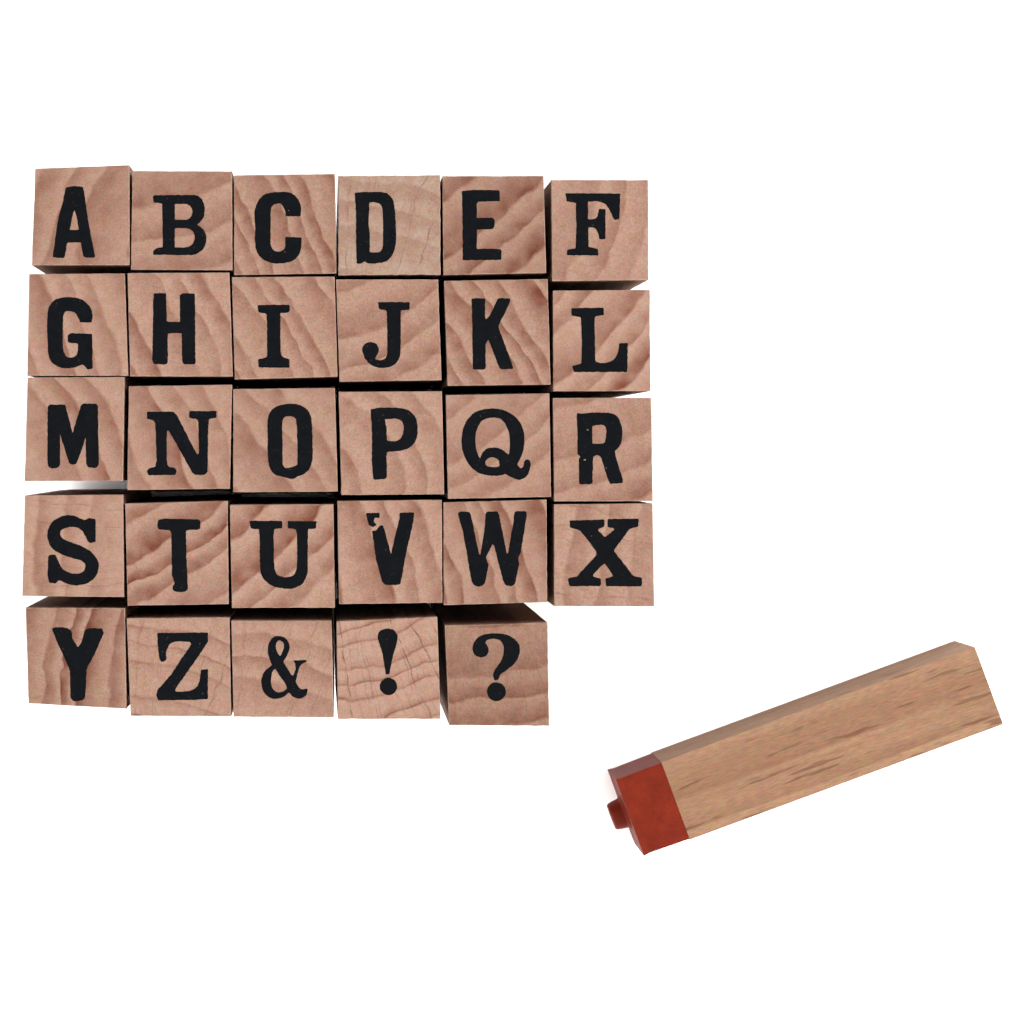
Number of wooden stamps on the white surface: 30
